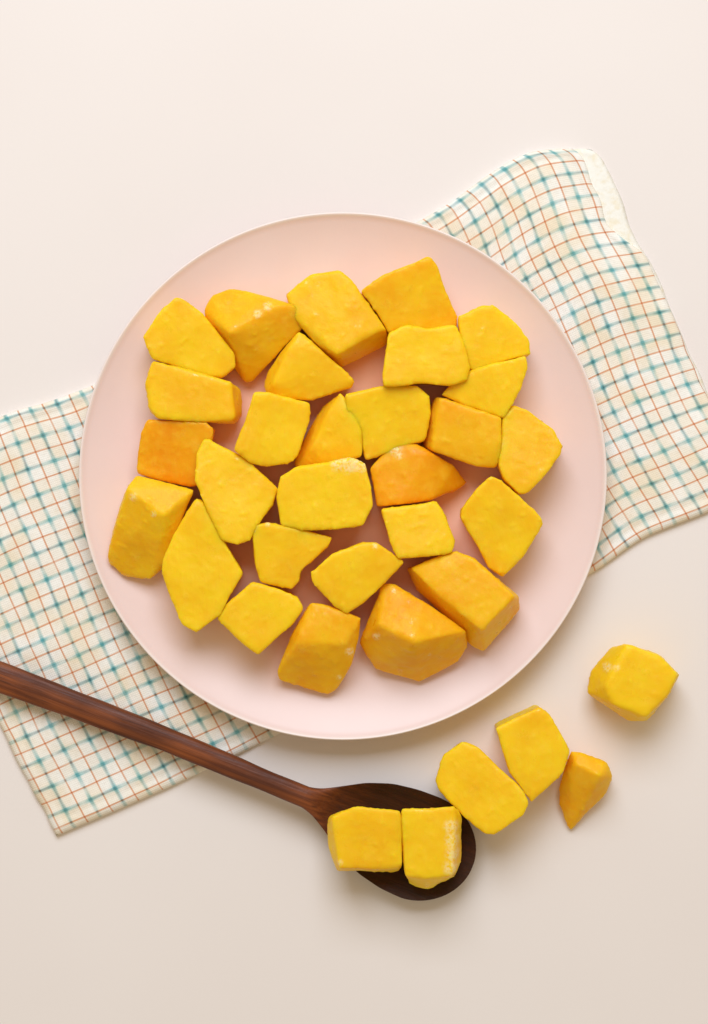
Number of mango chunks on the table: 34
